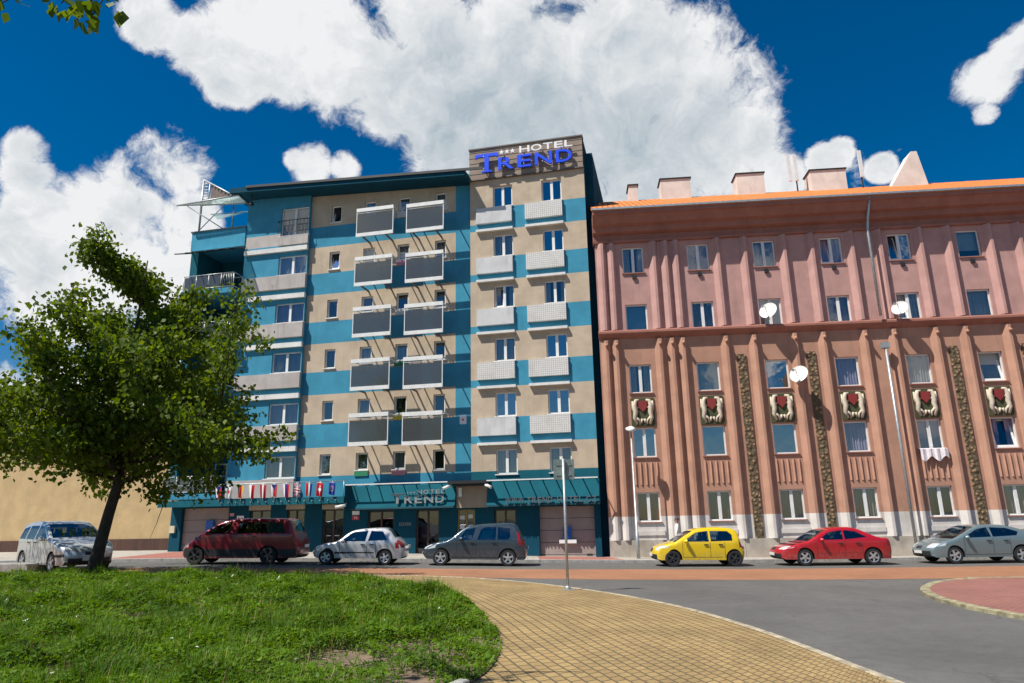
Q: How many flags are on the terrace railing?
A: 11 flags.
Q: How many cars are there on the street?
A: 7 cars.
